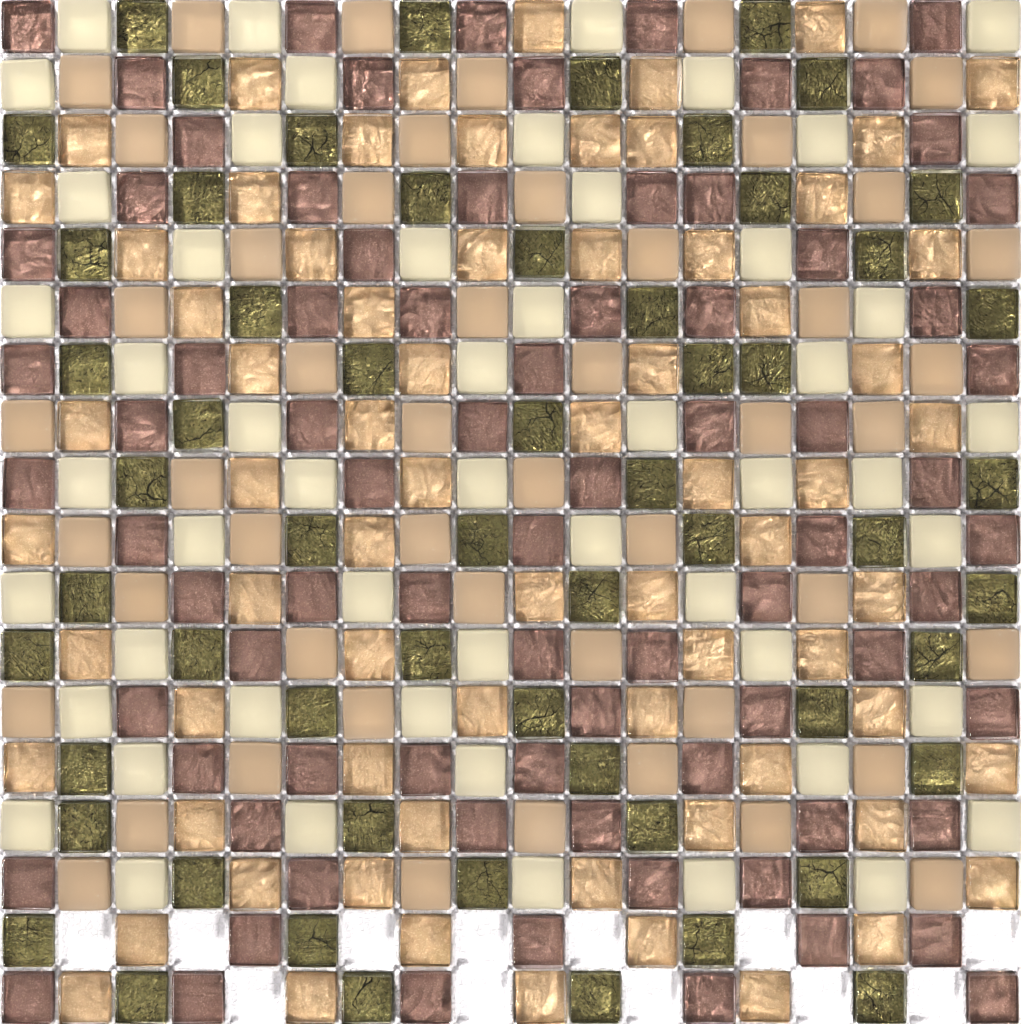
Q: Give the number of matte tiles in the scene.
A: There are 103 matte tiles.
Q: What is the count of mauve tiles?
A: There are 80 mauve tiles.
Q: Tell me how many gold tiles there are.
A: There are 71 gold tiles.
